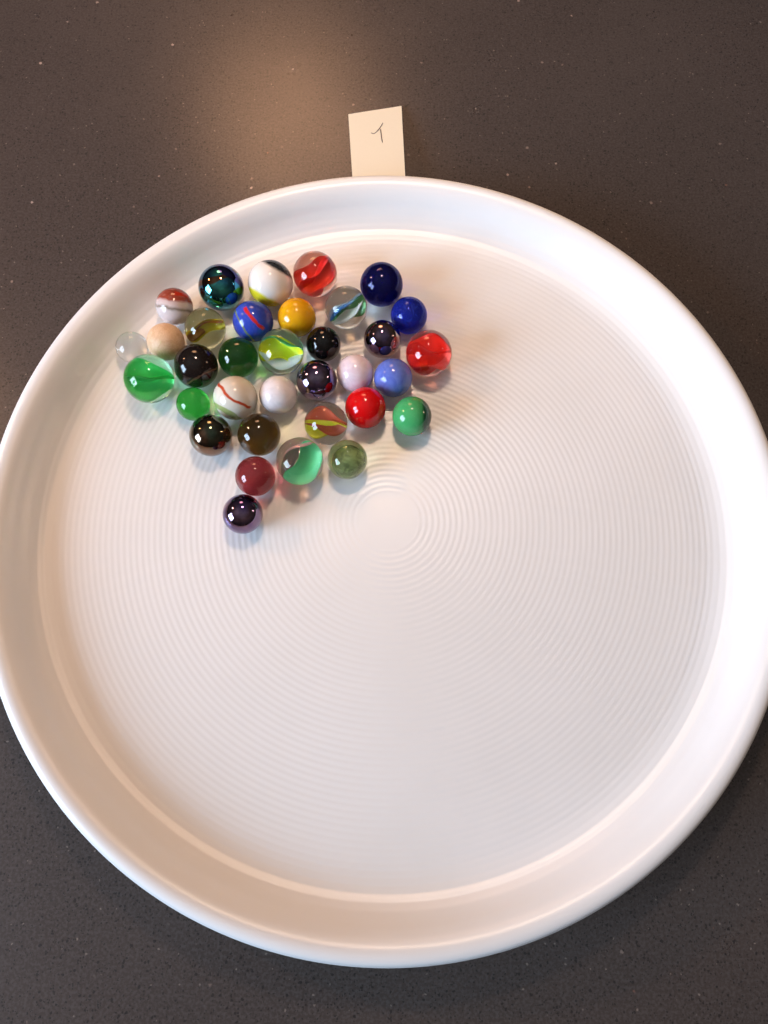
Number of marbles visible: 34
